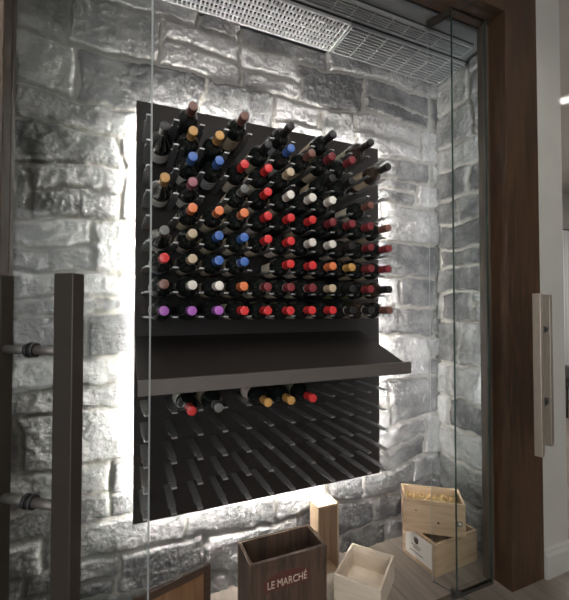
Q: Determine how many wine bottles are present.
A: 87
